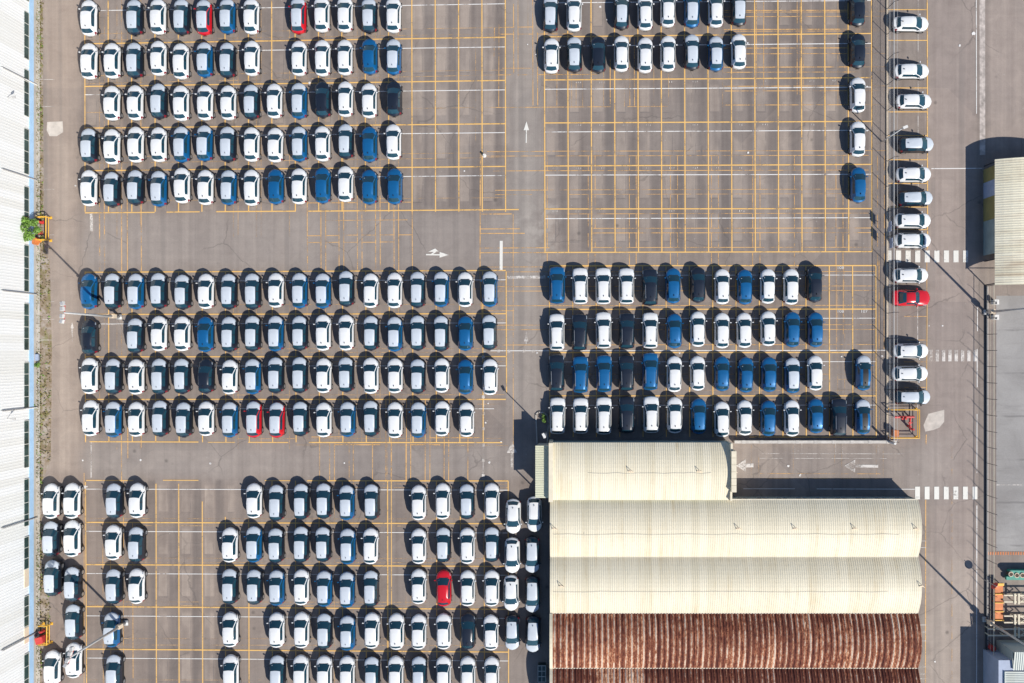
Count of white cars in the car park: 143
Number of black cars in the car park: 92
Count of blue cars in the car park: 60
